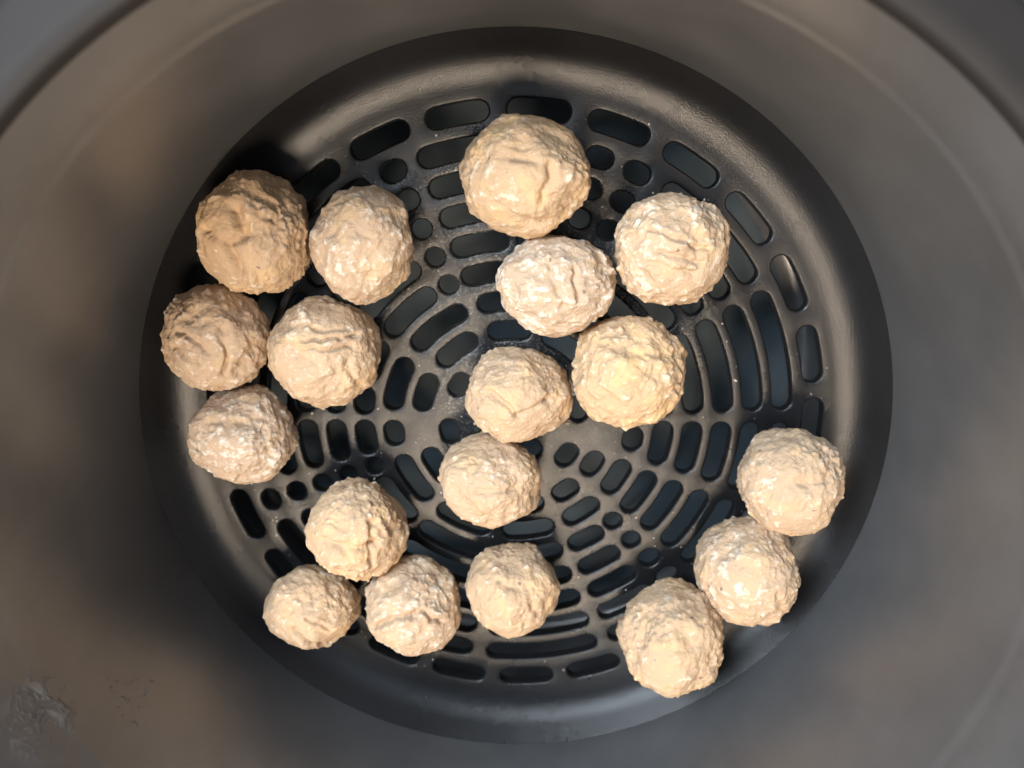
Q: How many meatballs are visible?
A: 18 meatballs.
